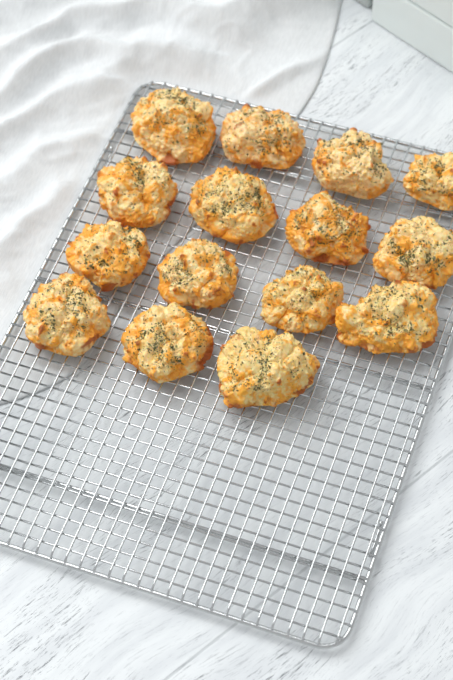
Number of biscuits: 15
